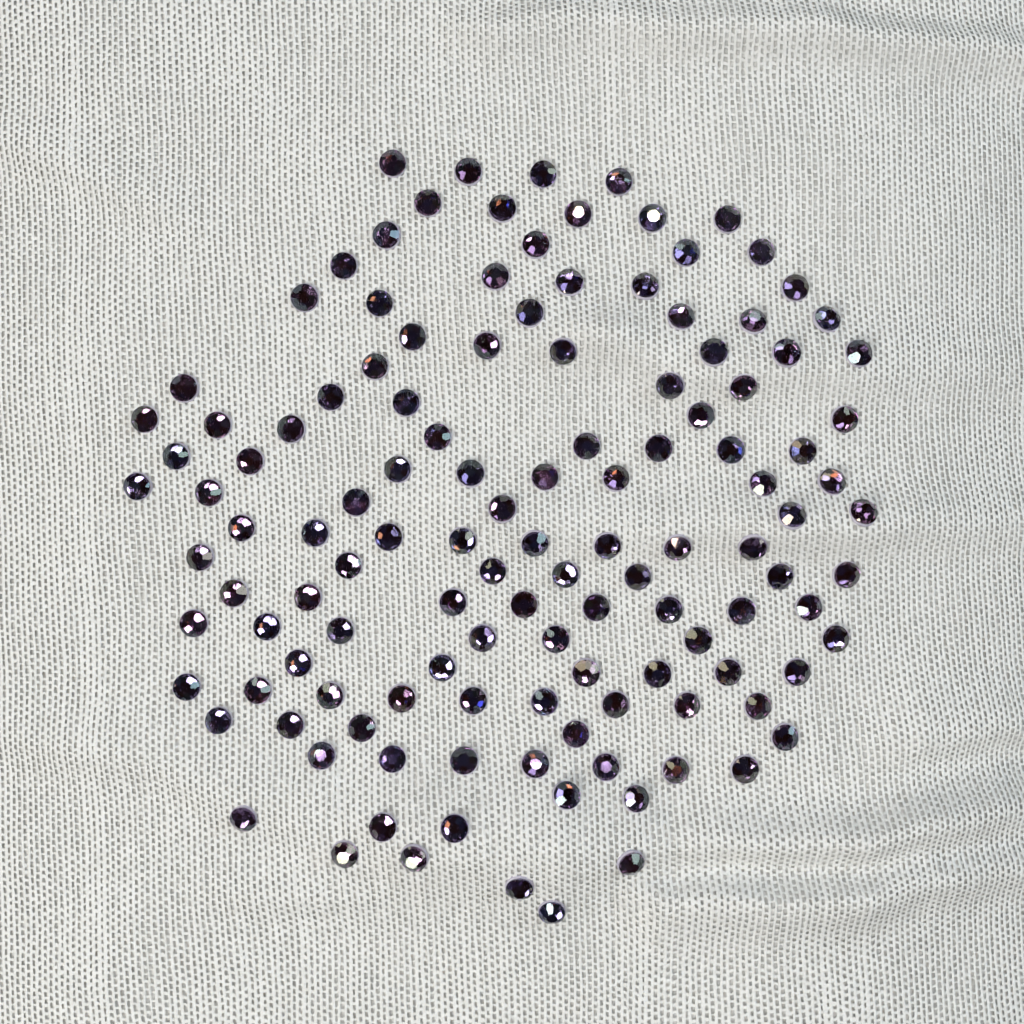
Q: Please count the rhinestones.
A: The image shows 127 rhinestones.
